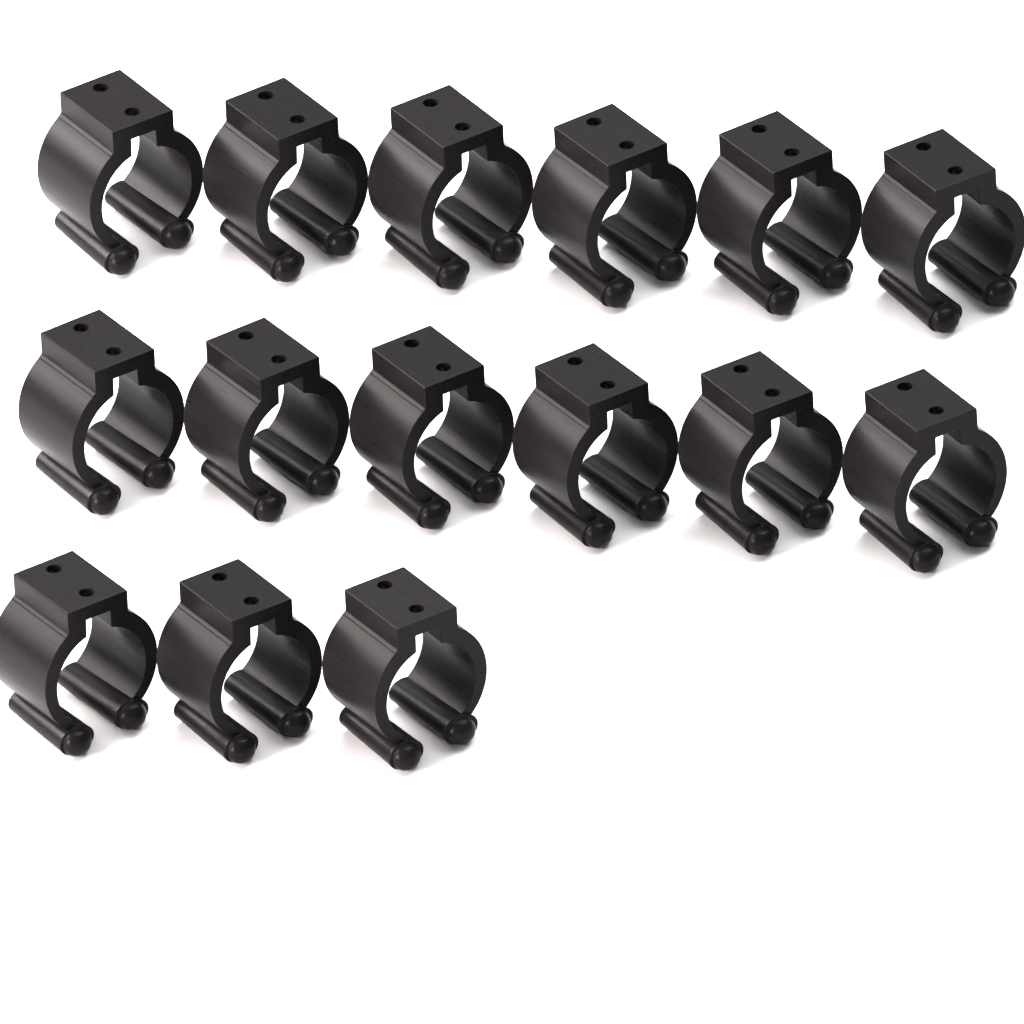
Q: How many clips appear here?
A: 15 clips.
